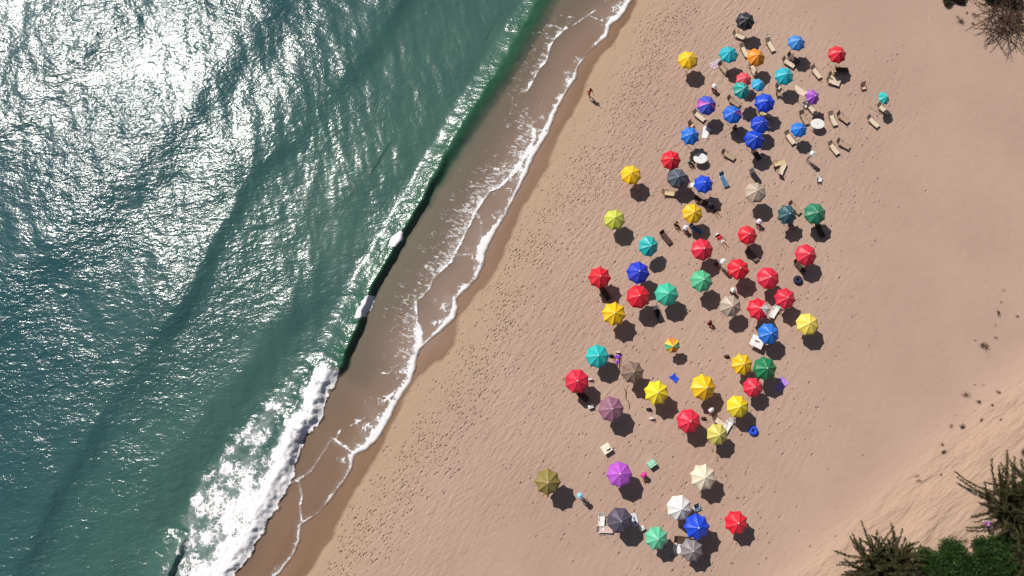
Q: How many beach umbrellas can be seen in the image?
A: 67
